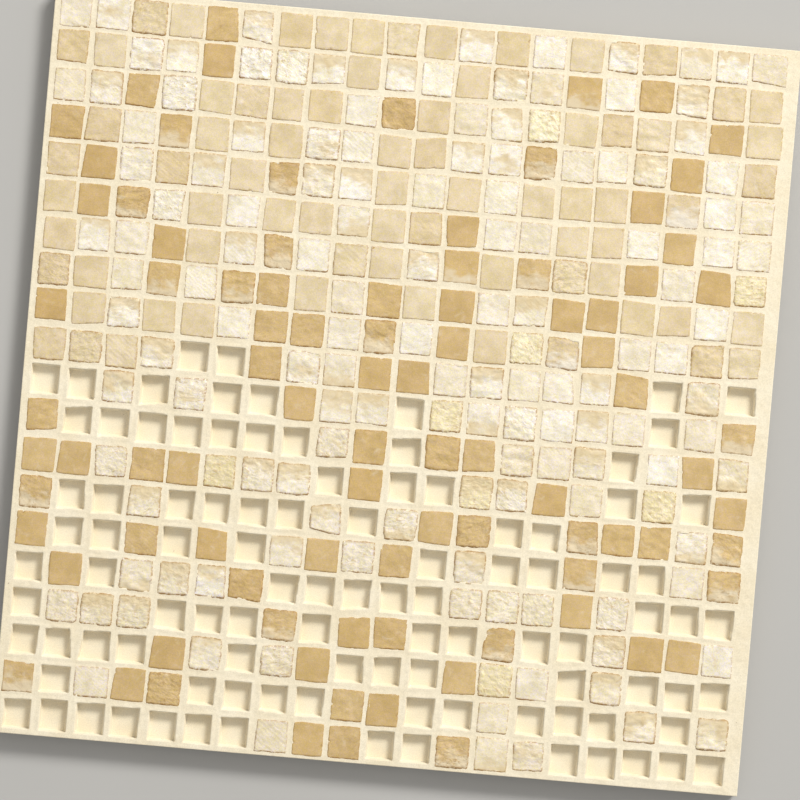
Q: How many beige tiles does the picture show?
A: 72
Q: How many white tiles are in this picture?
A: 140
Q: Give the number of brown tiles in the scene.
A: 89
